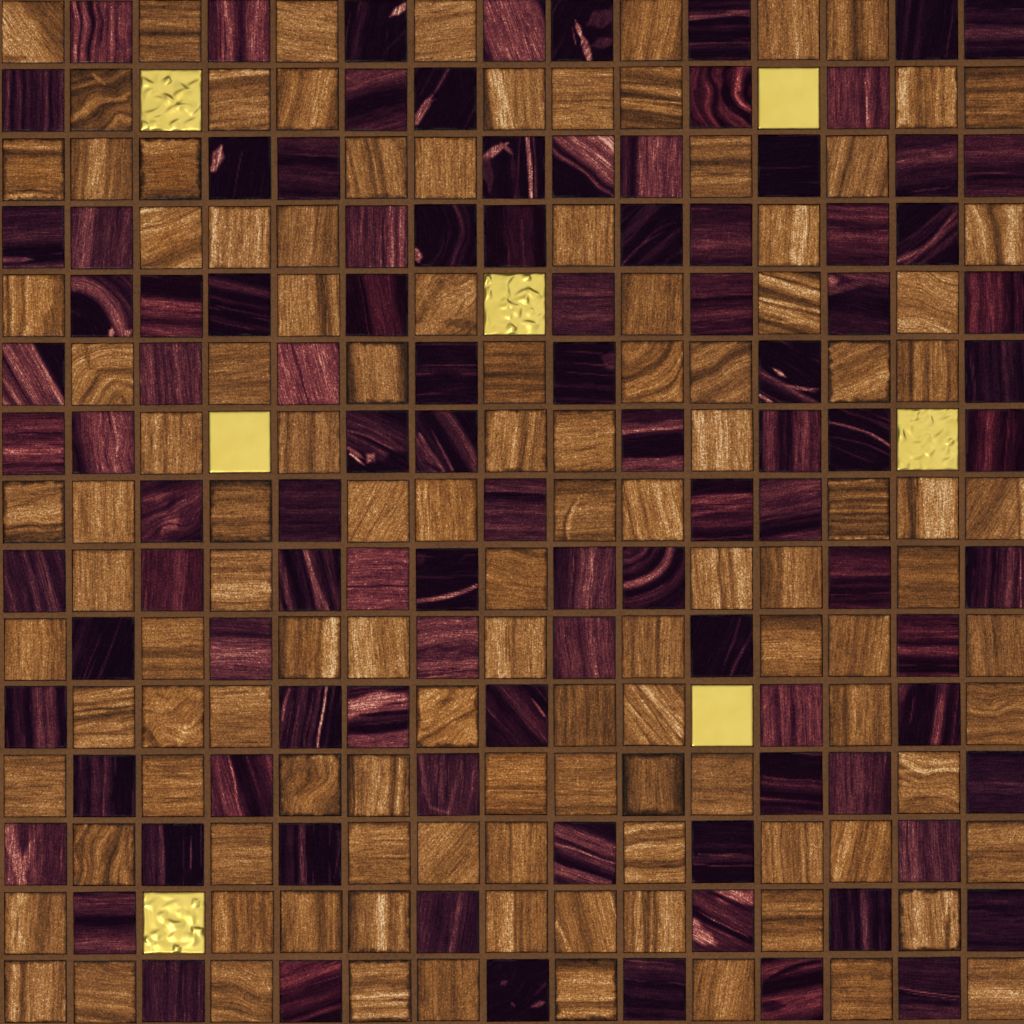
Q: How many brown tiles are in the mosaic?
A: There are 116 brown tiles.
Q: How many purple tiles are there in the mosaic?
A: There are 102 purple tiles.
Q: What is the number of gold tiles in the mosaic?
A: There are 7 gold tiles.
